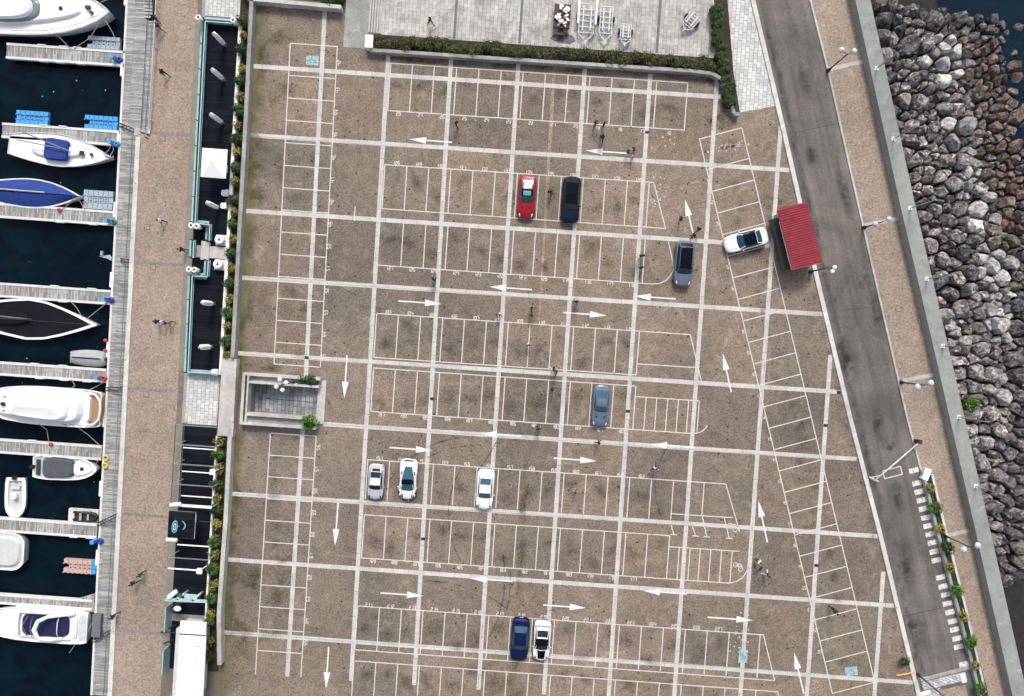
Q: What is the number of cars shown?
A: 10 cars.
